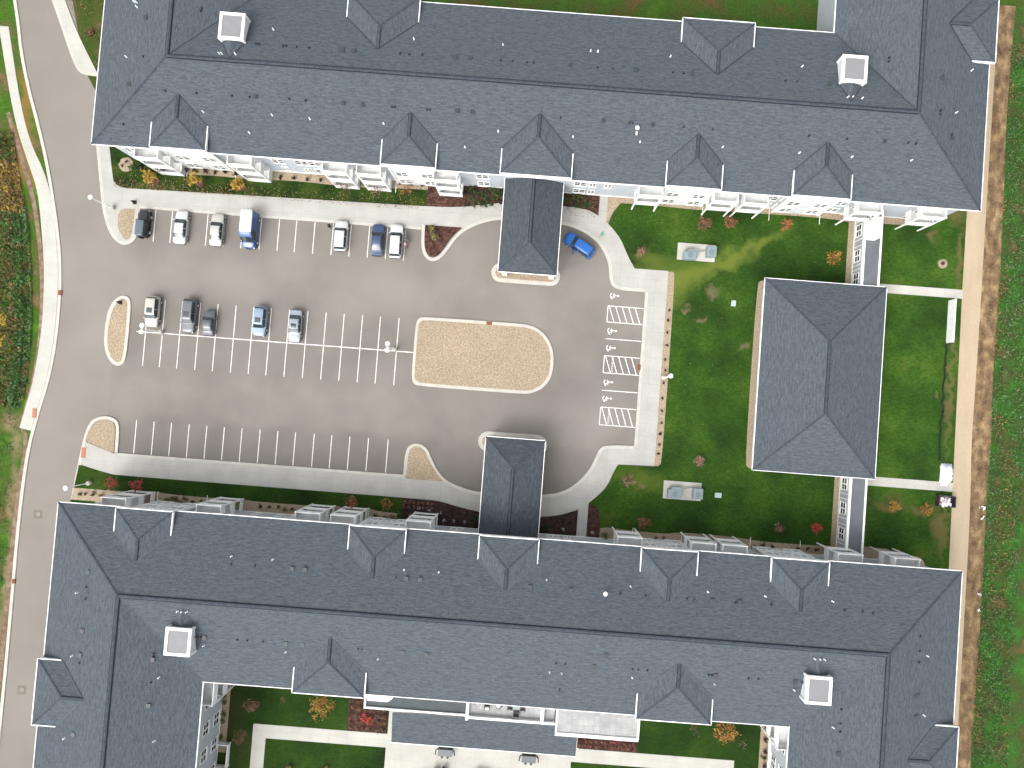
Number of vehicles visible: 13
